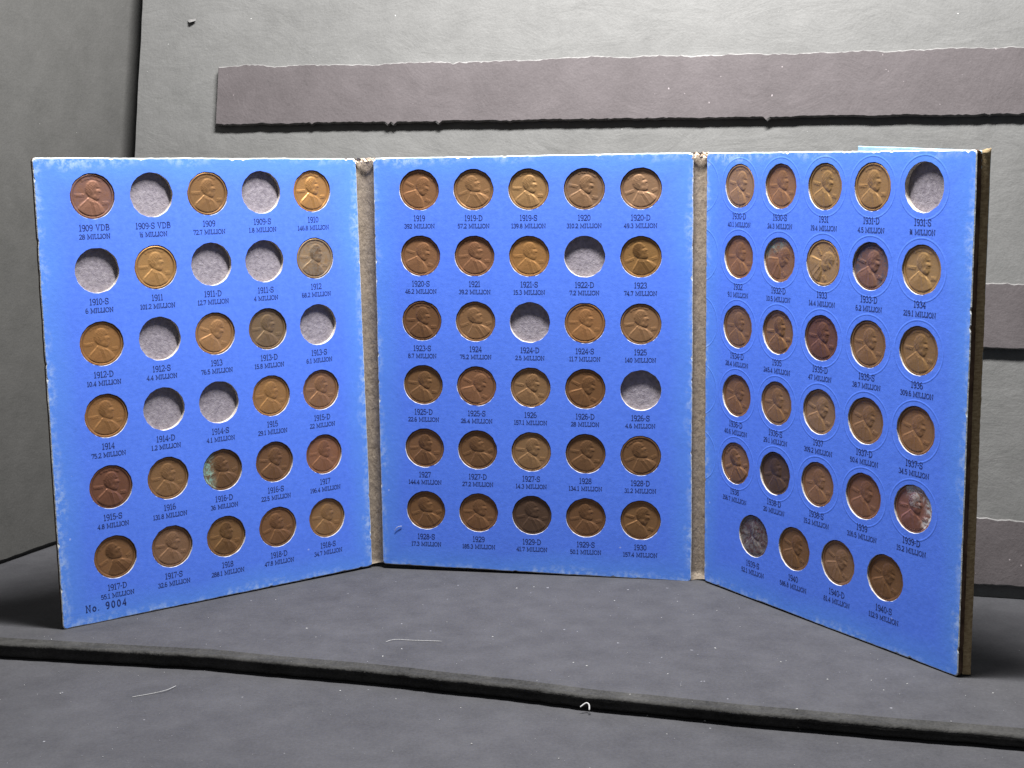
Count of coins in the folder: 76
